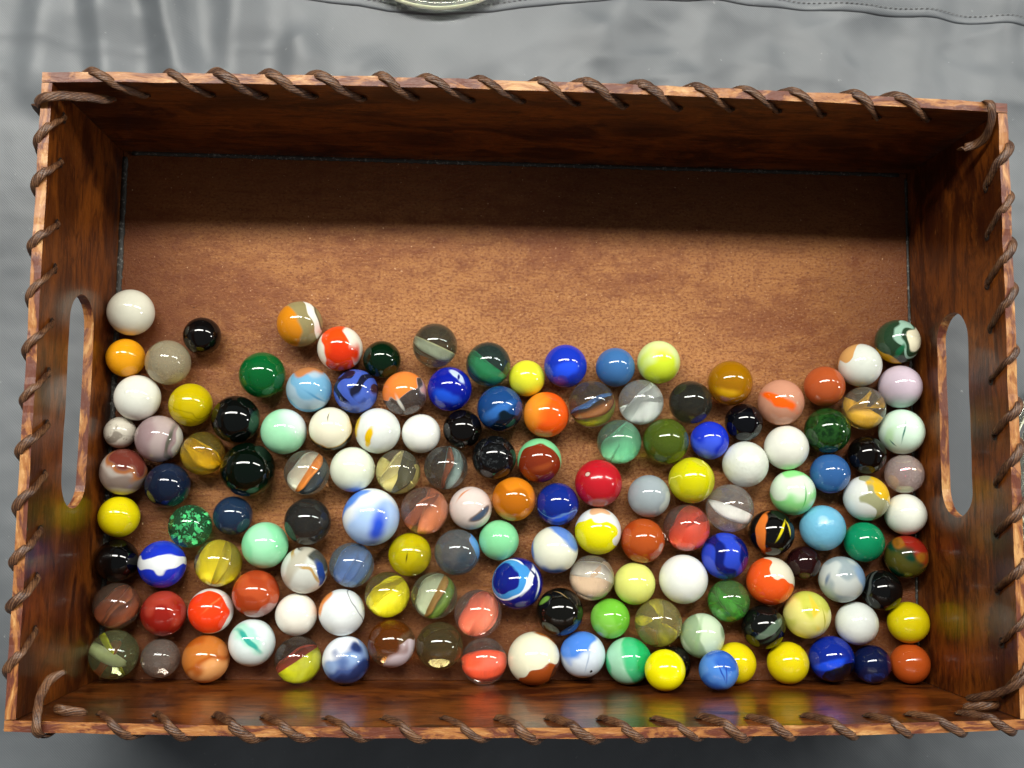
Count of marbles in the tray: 141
